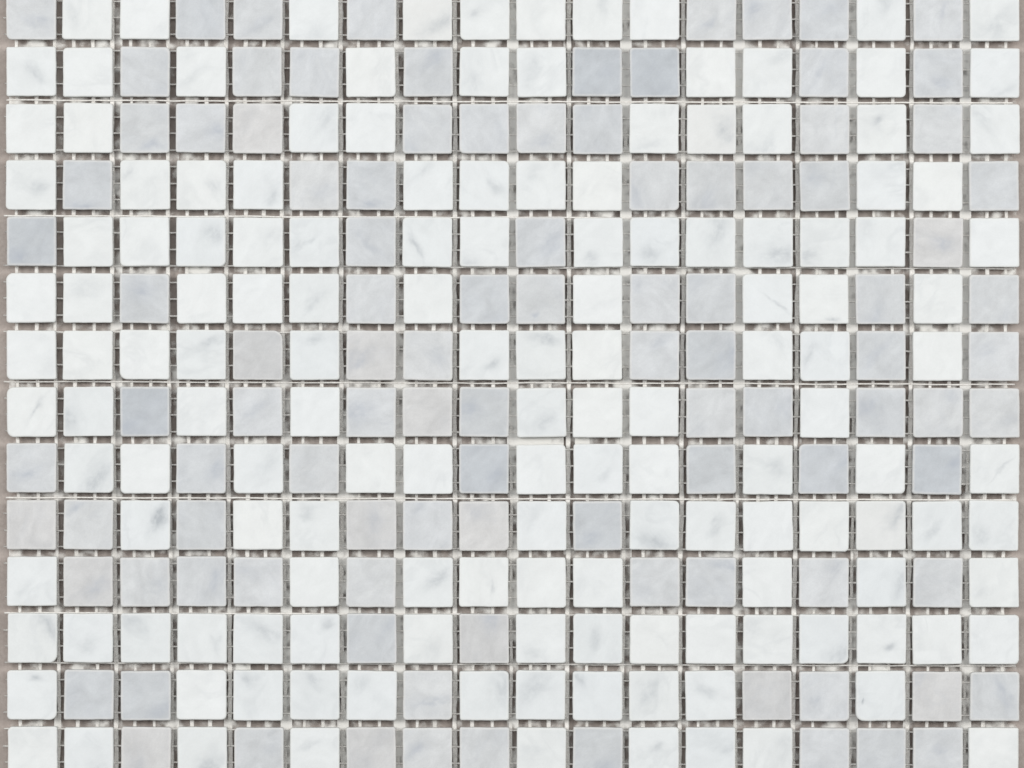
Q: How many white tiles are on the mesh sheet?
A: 149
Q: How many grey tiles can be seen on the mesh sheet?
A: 103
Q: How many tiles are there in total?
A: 252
